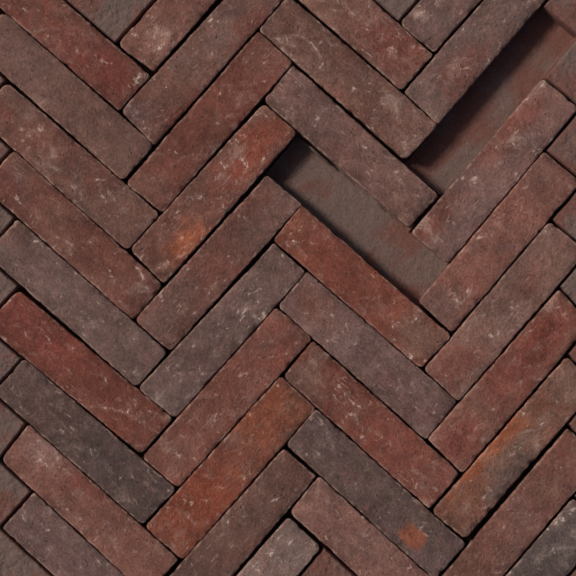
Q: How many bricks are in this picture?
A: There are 36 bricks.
